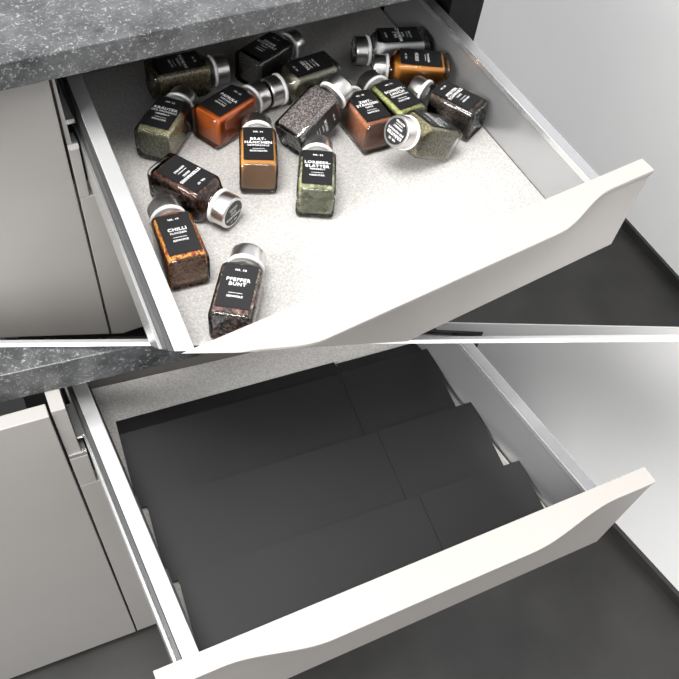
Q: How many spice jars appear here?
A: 17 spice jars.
